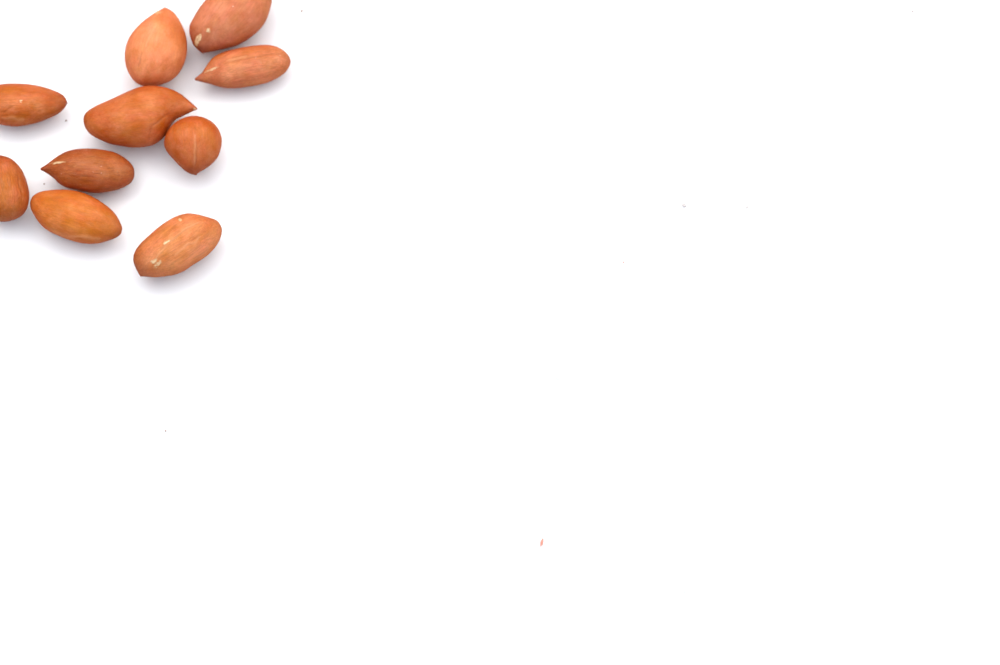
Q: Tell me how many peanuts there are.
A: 10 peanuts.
